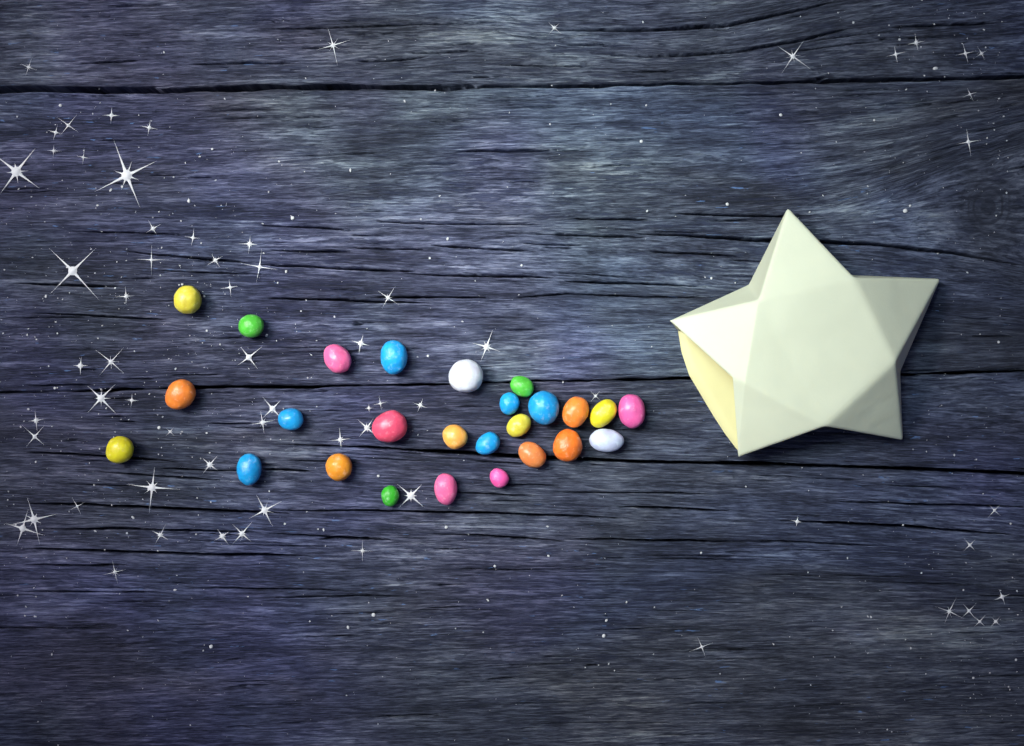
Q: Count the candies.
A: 26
